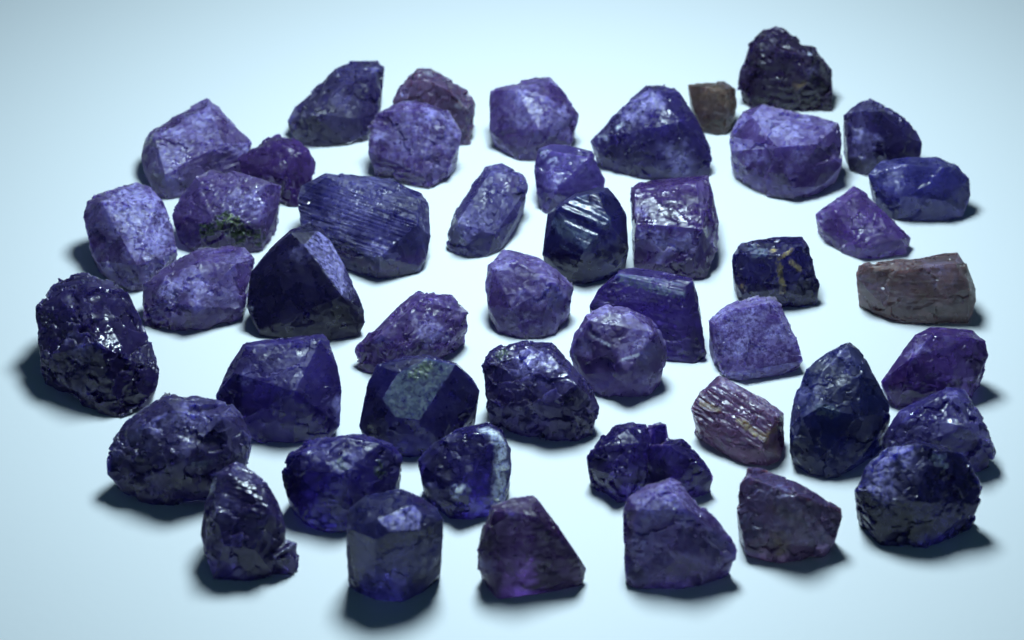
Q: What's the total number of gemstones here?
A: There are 47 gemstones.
